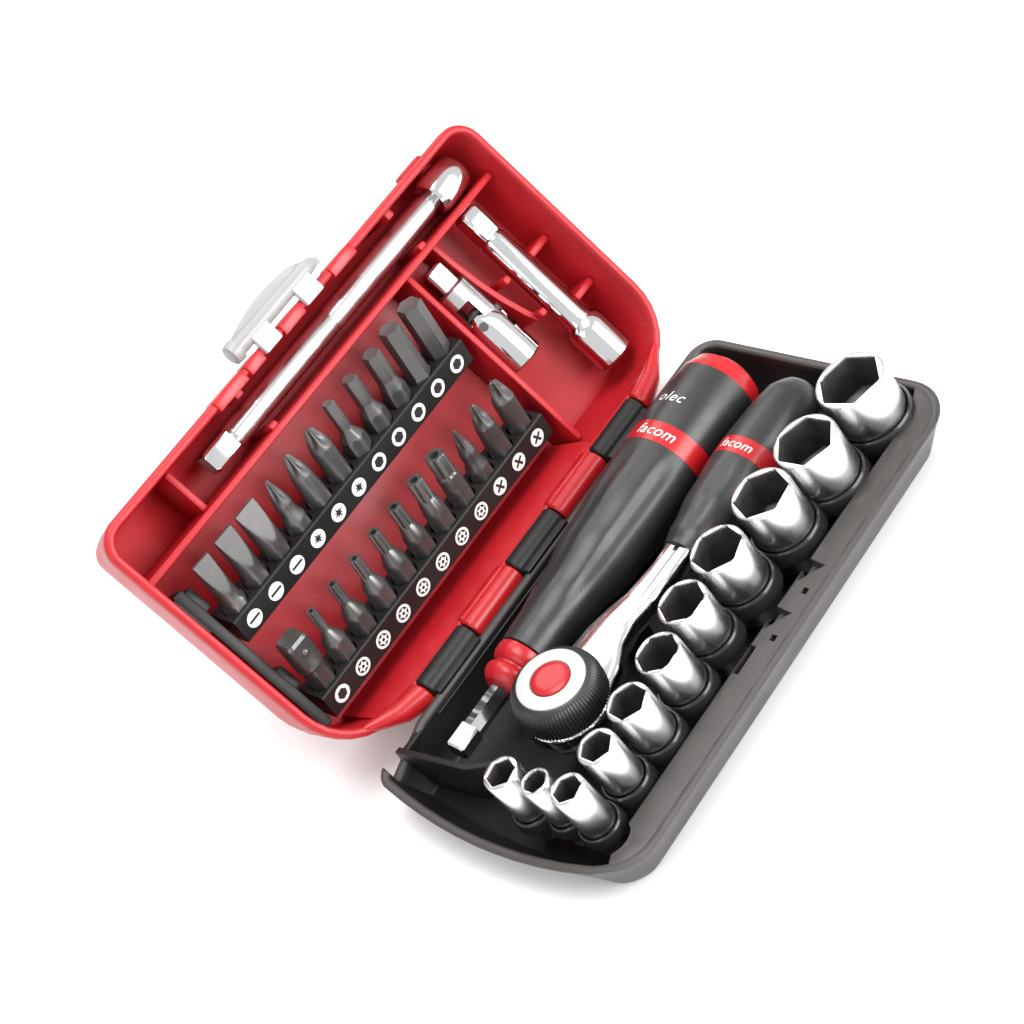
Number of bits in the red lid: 22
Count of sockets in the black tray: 11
